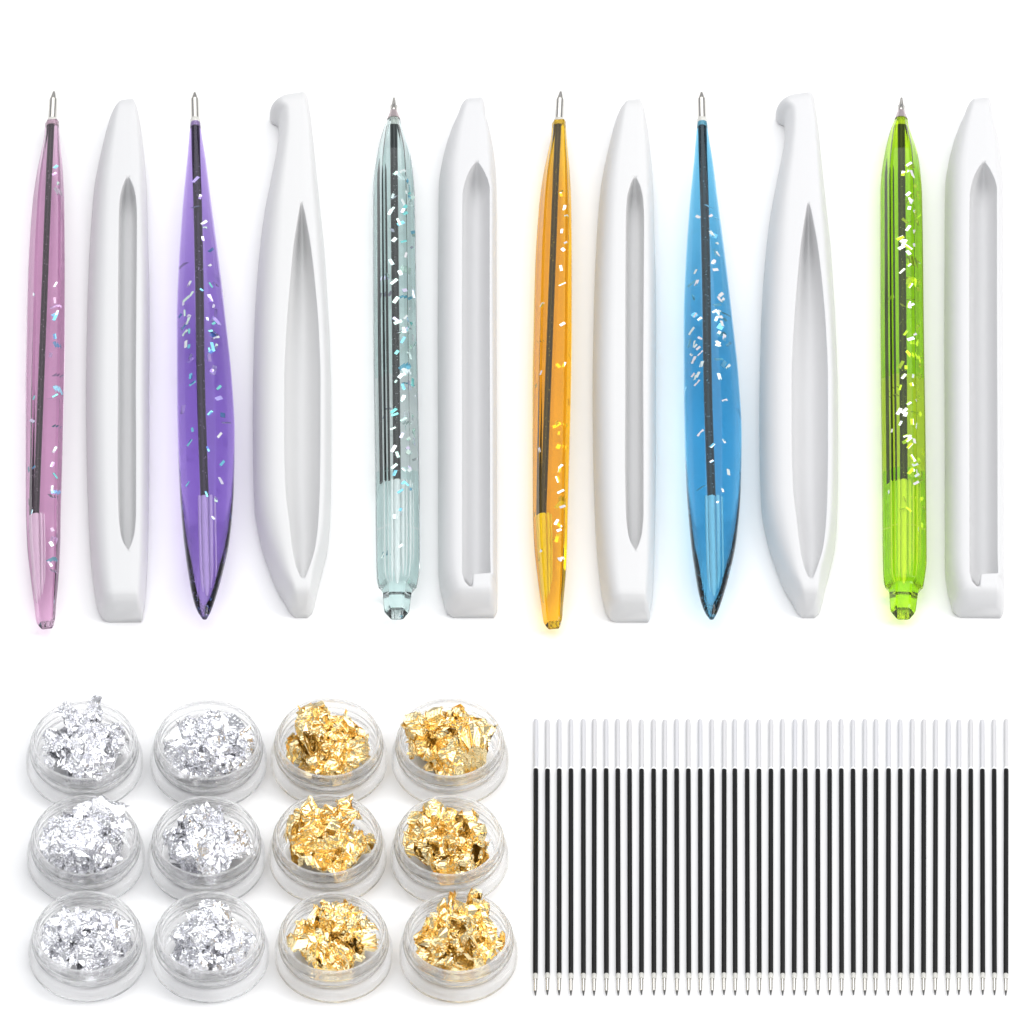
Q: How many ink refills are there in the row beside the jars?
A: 41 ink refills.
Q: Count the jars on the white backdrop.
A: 12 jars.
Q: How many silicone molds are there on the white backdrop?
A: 6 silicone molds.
